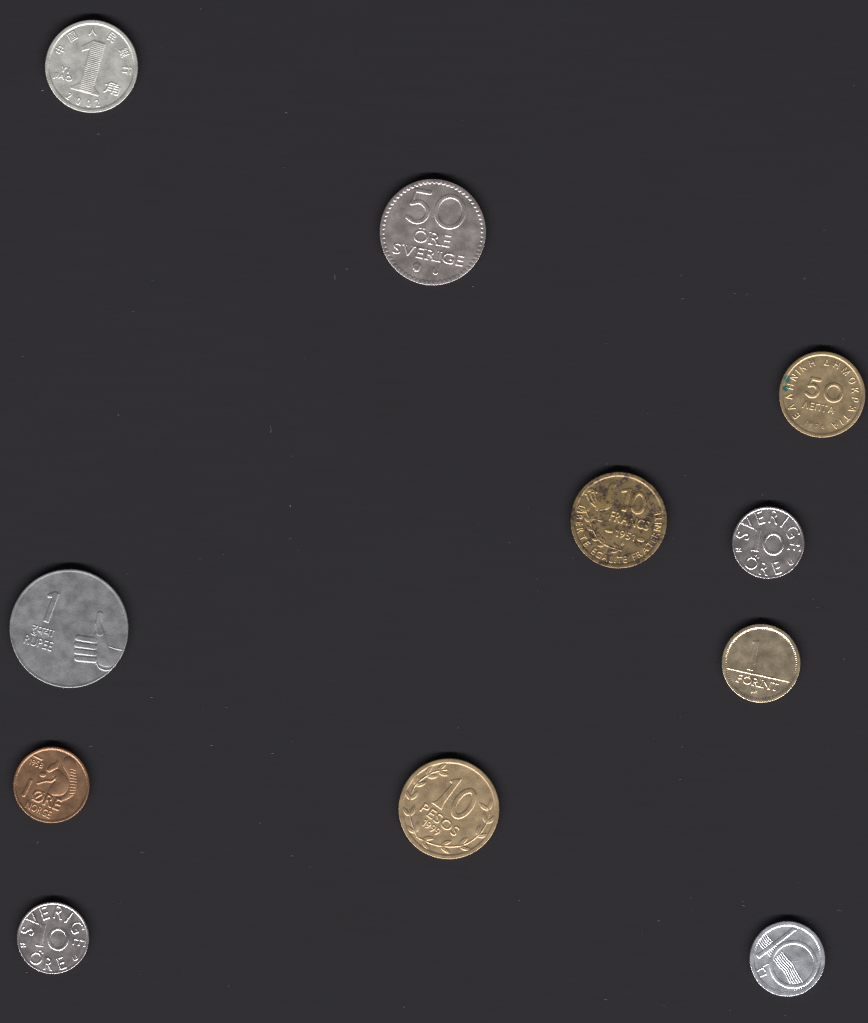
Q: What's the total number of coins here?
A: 11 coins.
